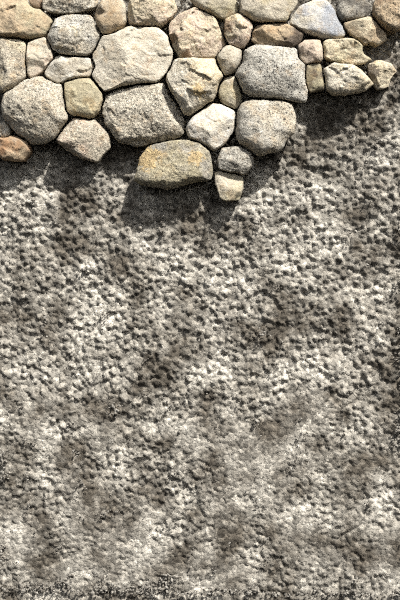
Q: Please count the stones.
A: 39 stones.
